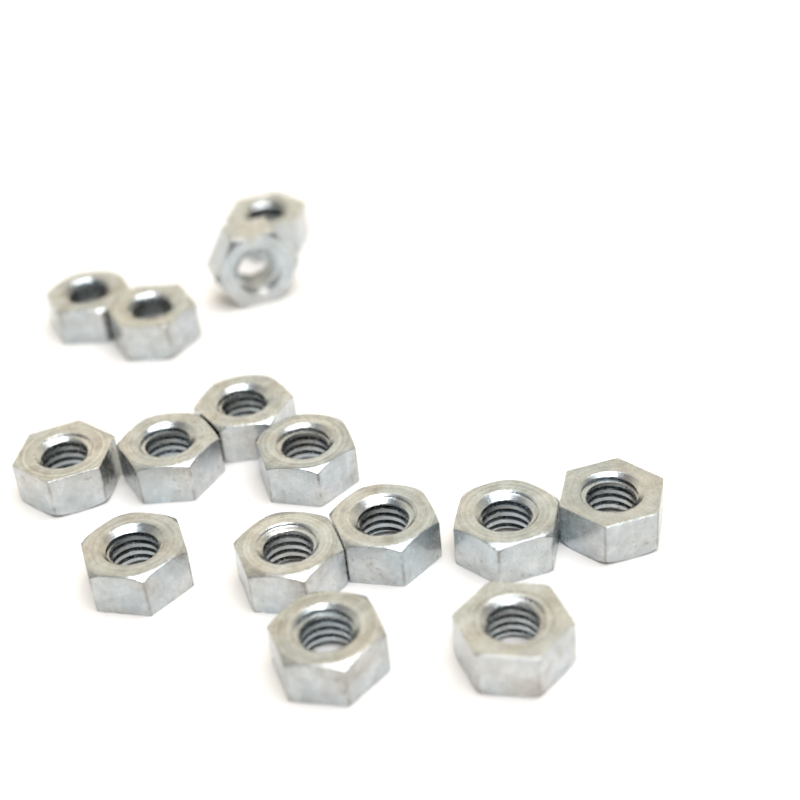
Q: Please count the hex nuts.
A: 15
